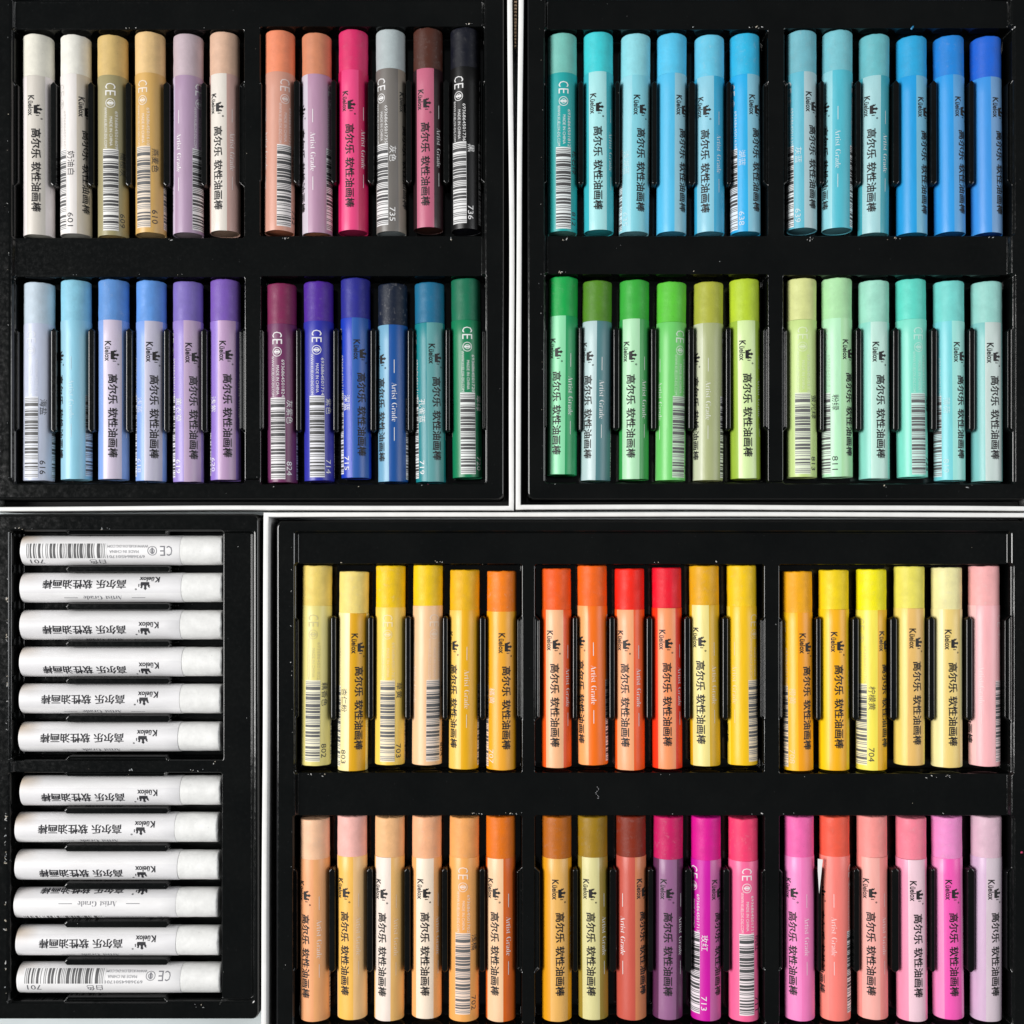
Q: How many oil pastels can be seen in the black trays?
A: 96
